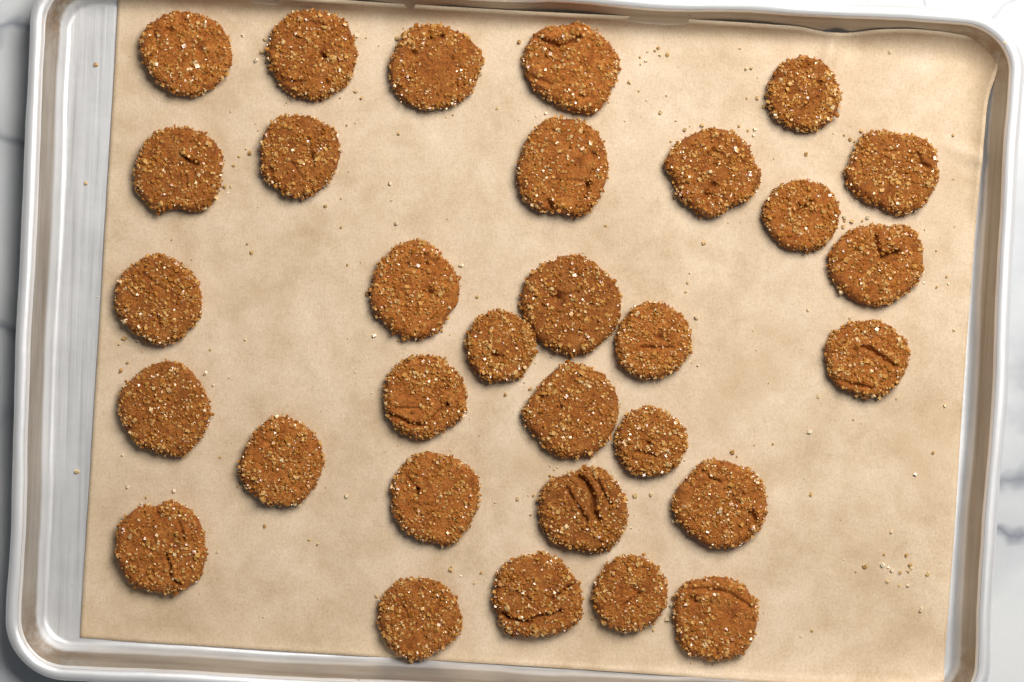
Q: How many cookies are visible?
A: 31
